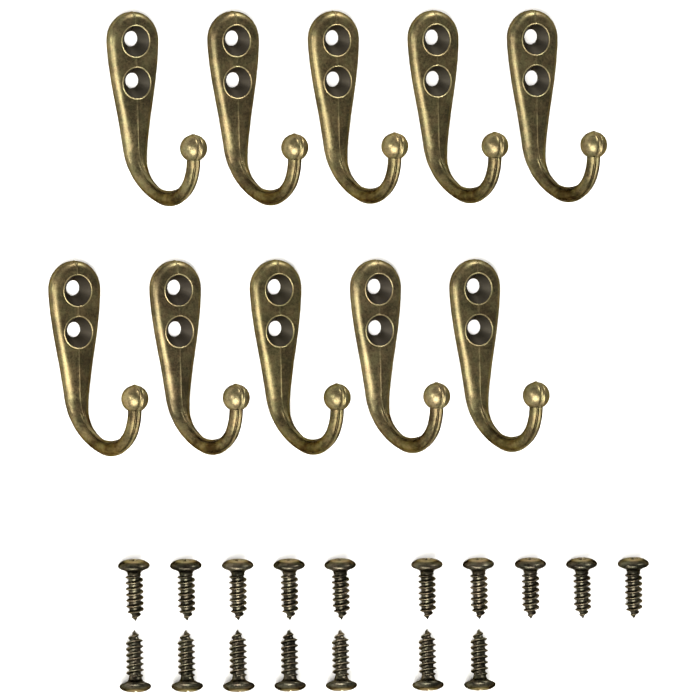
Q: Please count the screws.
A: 17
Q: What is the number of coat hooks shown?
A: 10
